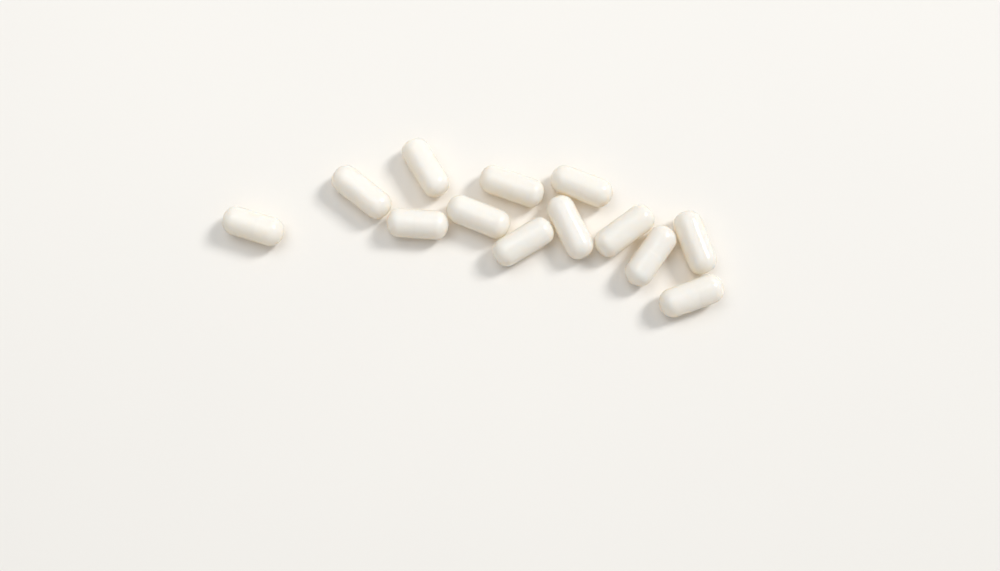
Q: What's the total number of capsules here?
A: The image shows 13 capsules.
